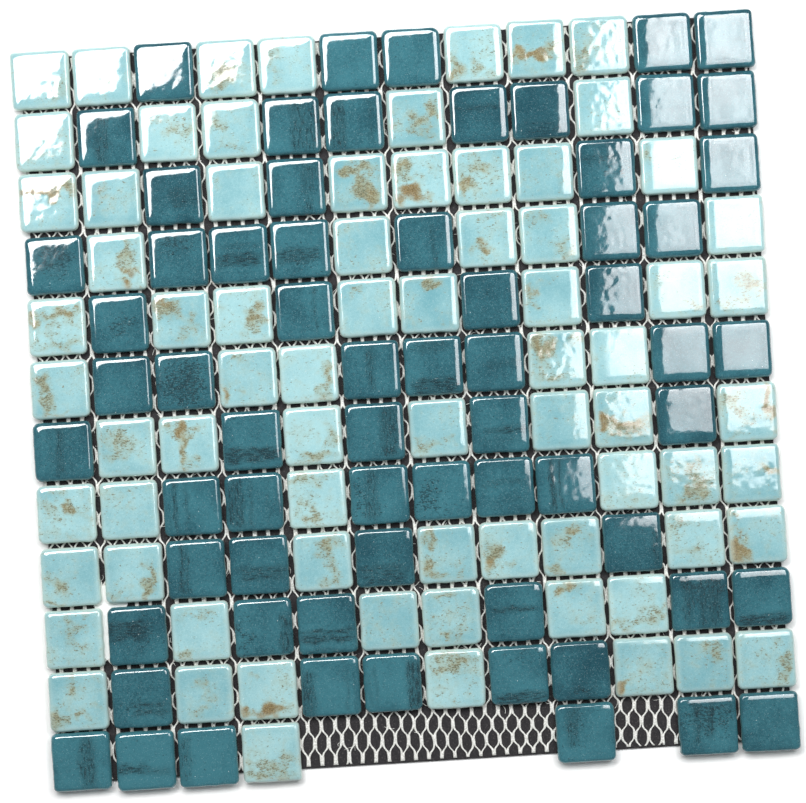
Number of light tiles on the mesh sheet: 73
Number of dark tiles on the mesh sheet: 66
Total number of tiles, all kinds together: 139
